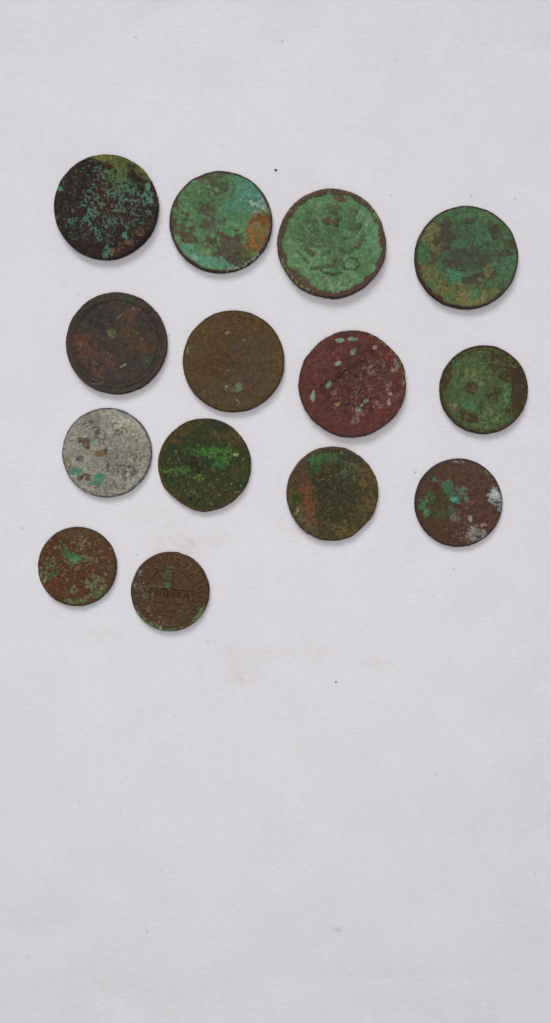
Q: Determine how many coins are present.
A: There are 14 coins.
